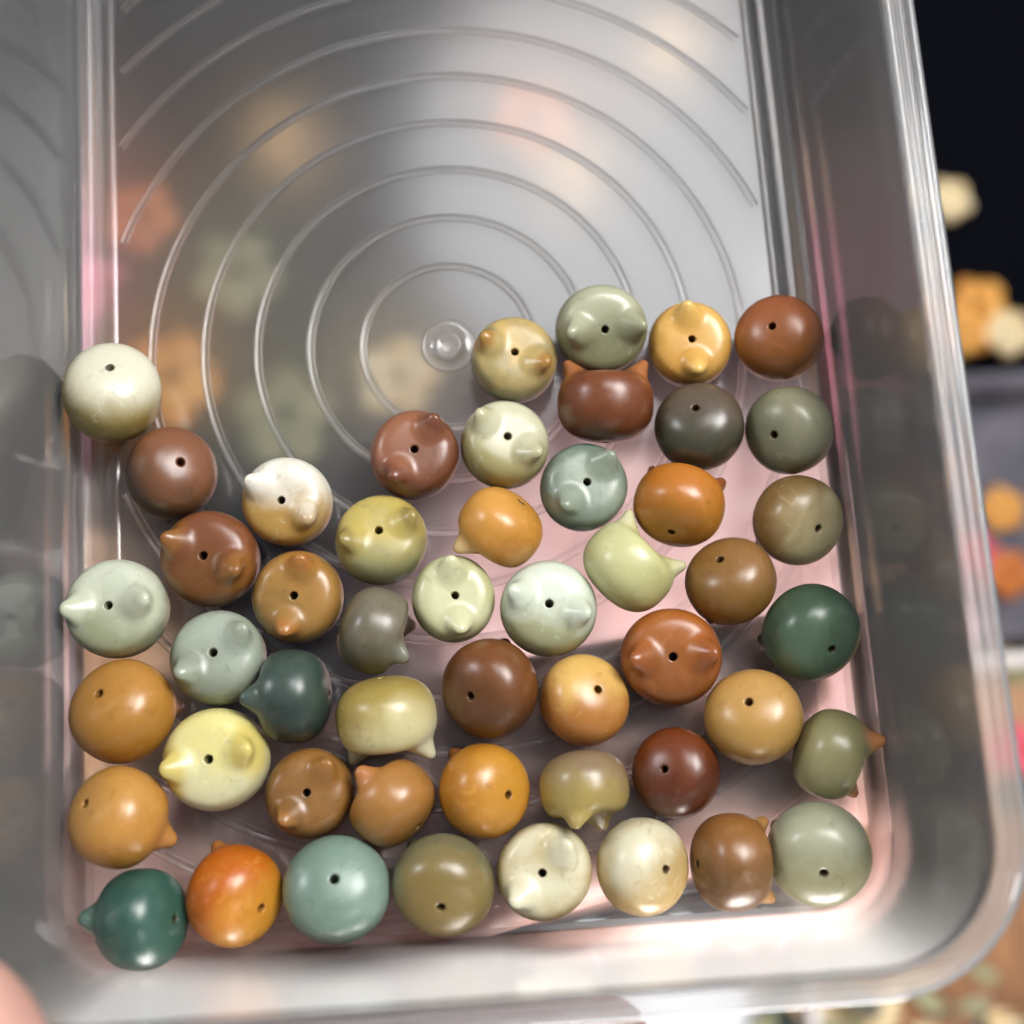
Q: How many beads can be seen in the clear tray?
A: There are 50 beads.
